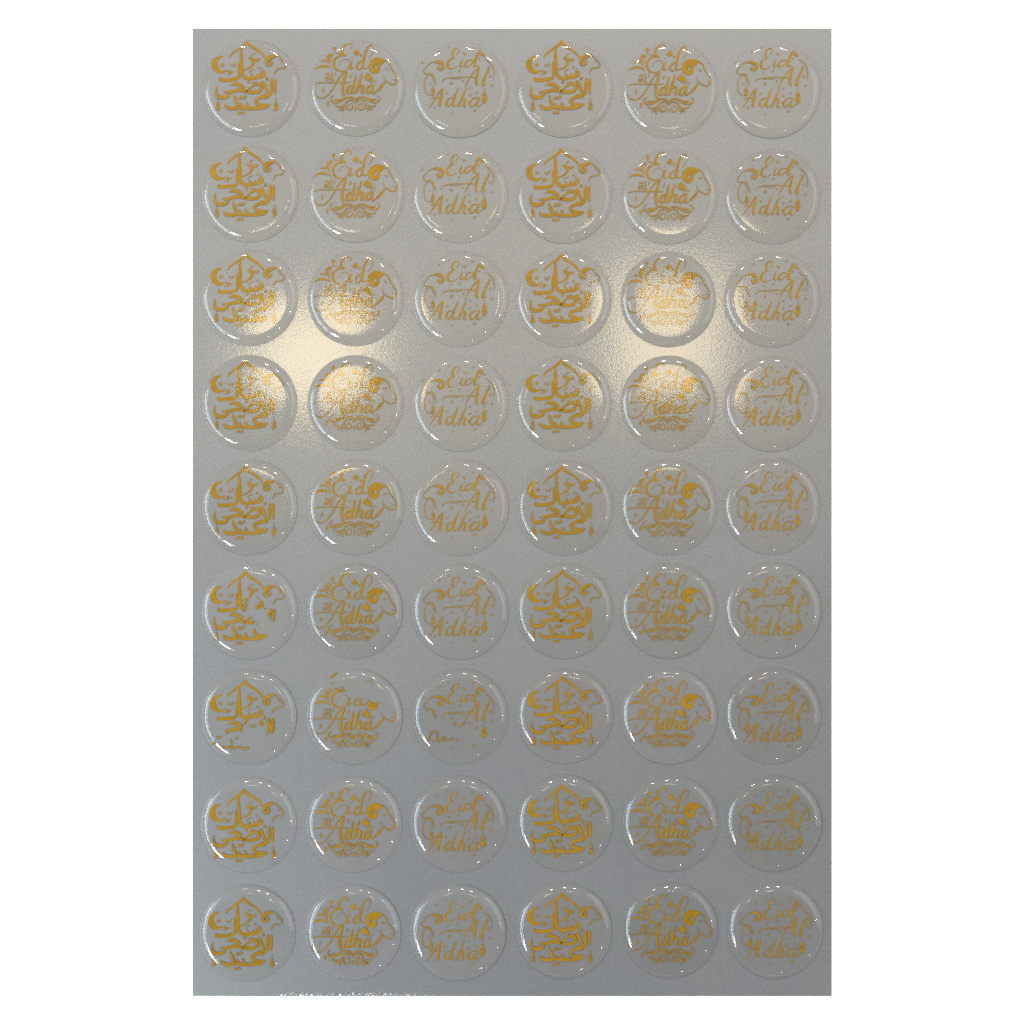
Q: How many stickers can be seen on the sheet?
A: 54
